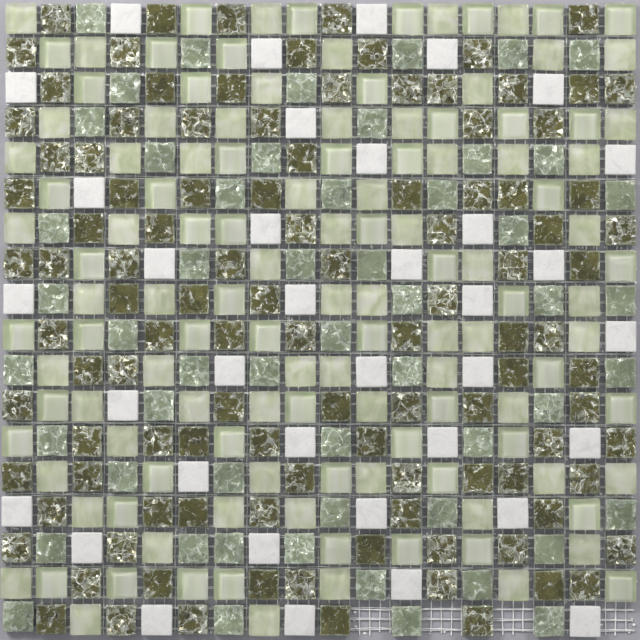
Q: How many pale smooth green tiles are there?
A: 122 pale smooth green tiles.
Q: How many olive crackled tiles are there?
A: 108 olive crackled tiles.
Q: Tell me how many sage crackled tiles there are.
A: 54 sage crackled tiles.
